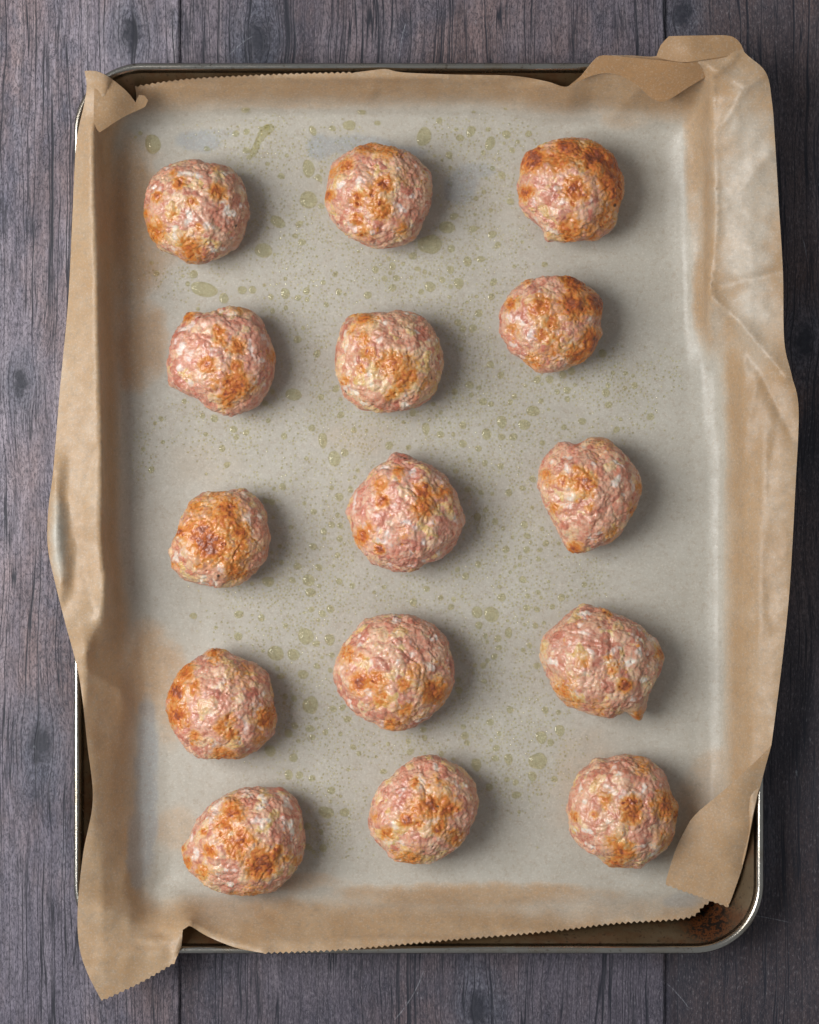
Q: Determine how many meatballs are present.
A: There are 15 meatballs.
